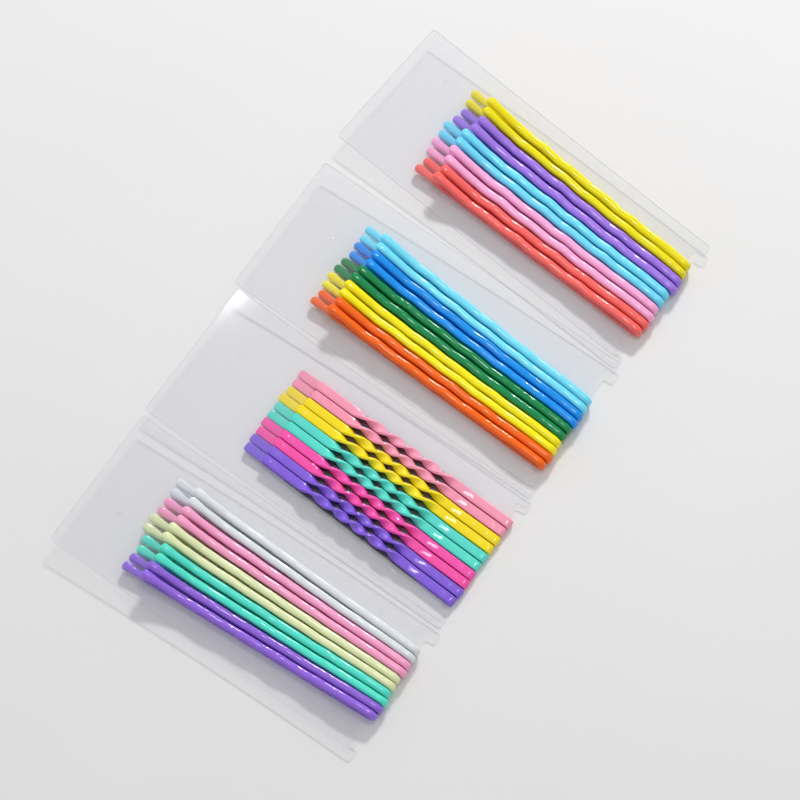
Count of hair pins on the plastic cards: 40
